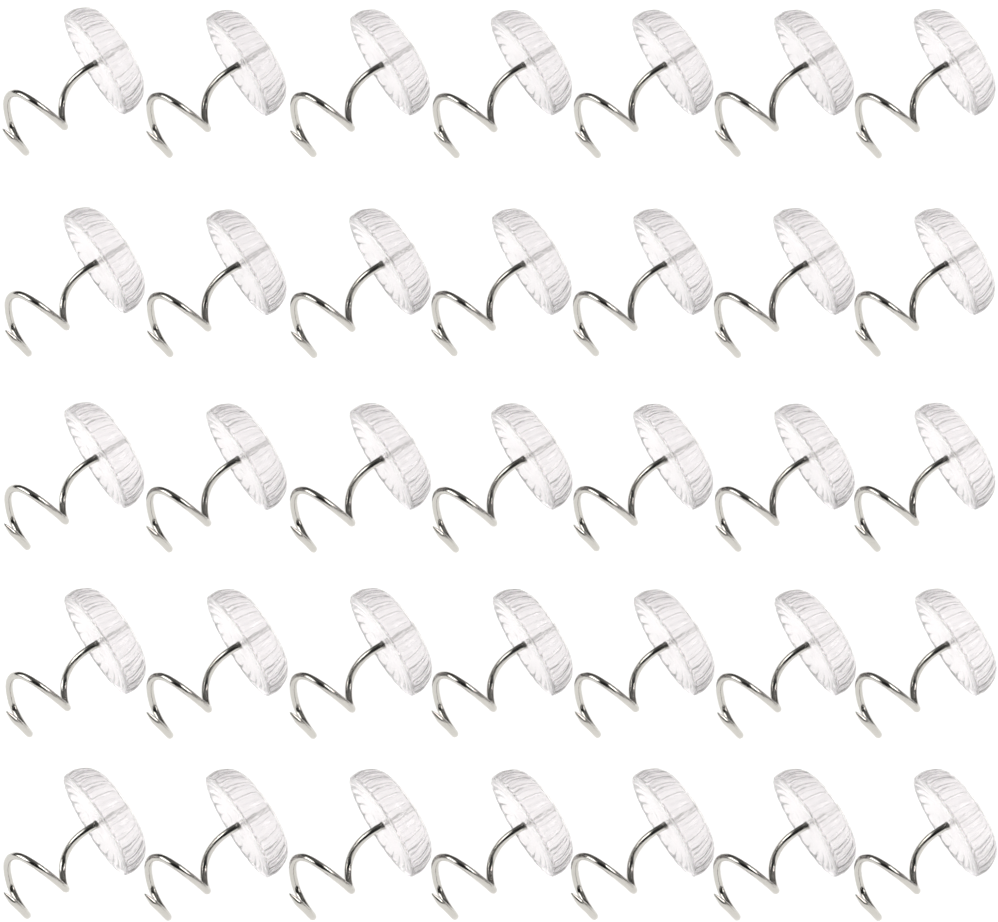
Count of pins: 35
